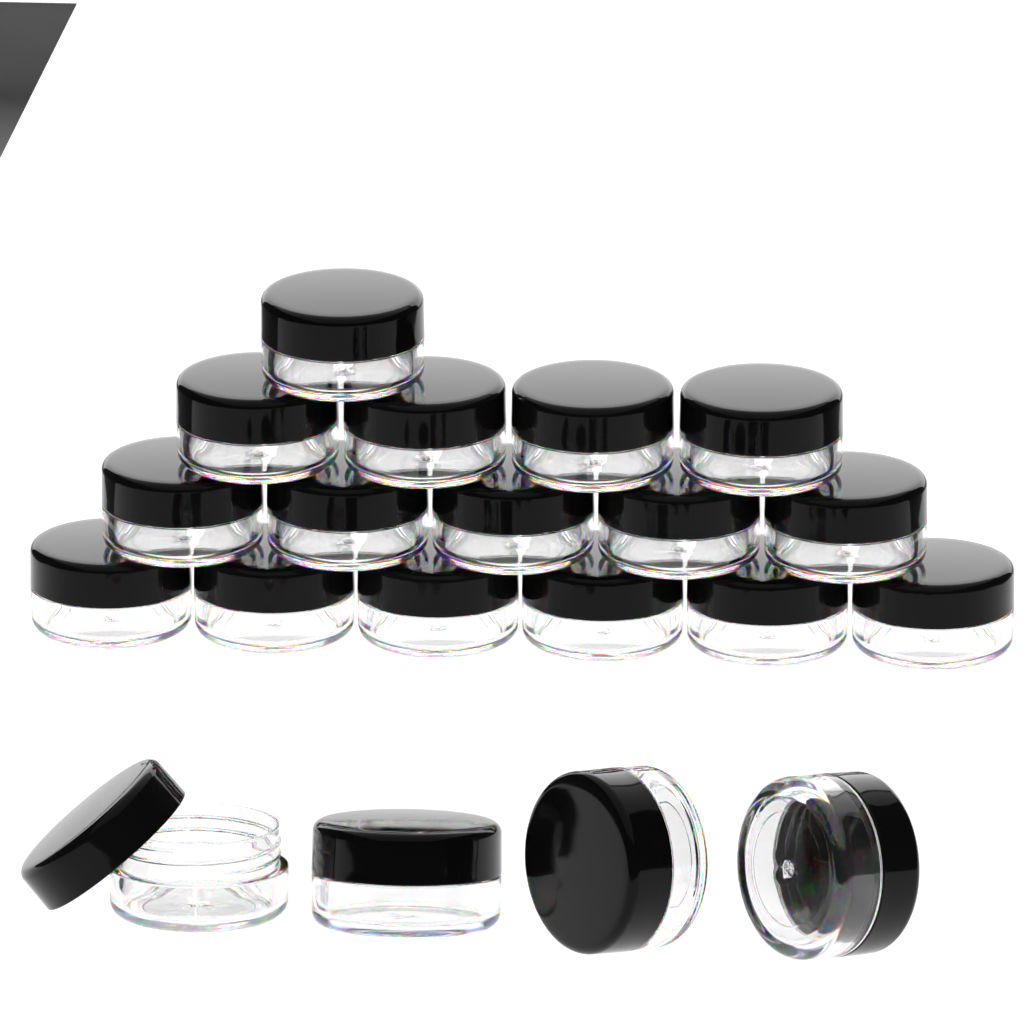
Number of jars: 20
